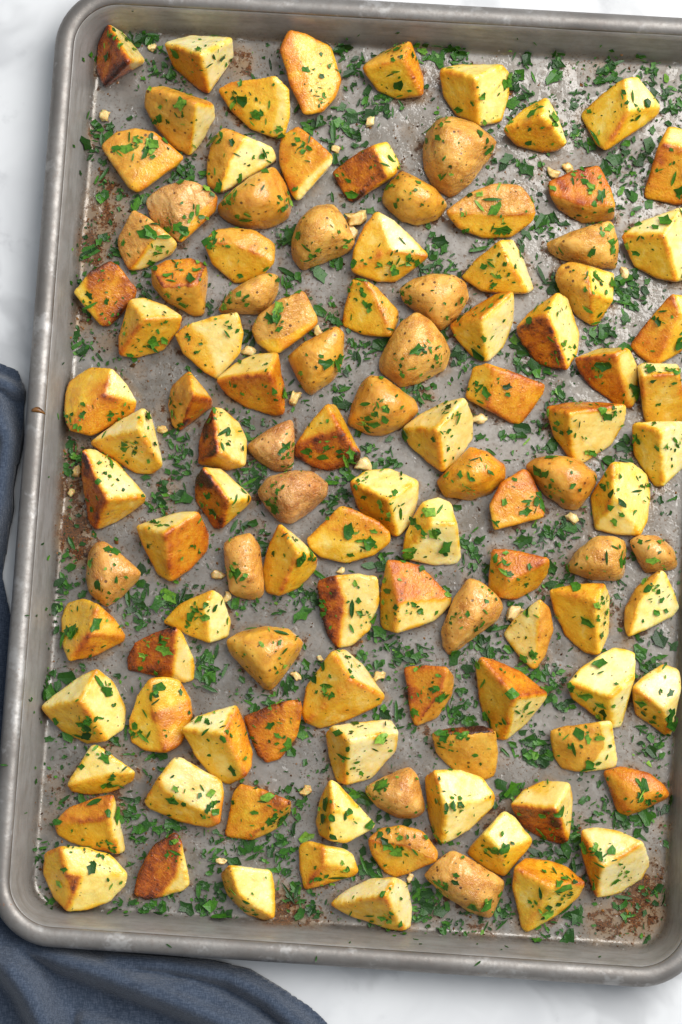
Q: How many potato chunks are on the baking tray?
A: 113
